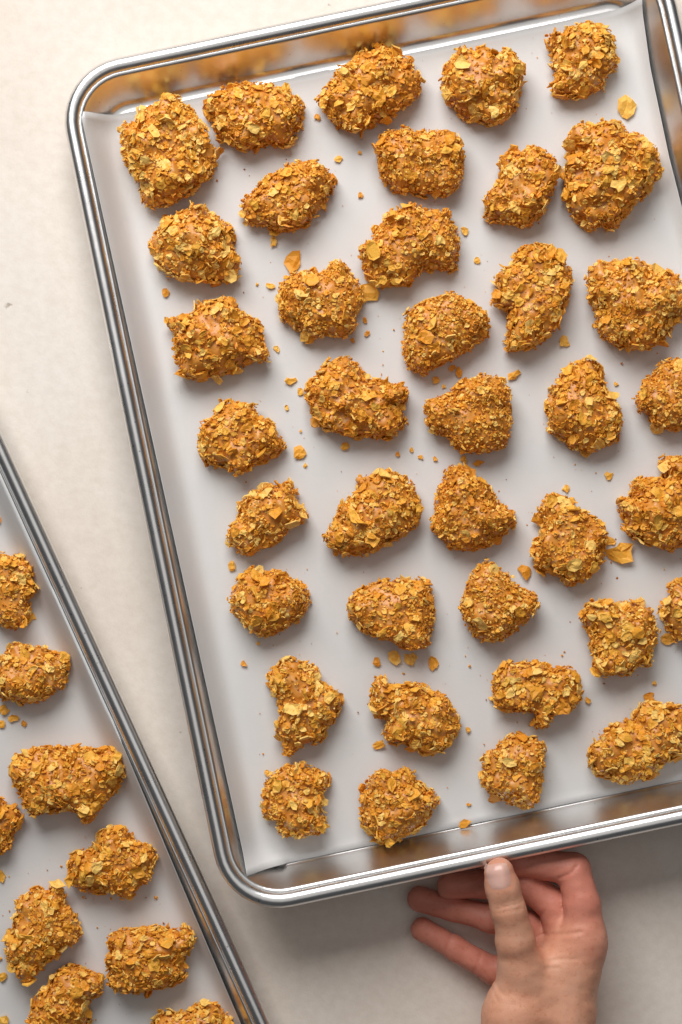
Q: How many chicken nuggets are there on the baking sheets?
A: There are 47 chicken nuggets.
